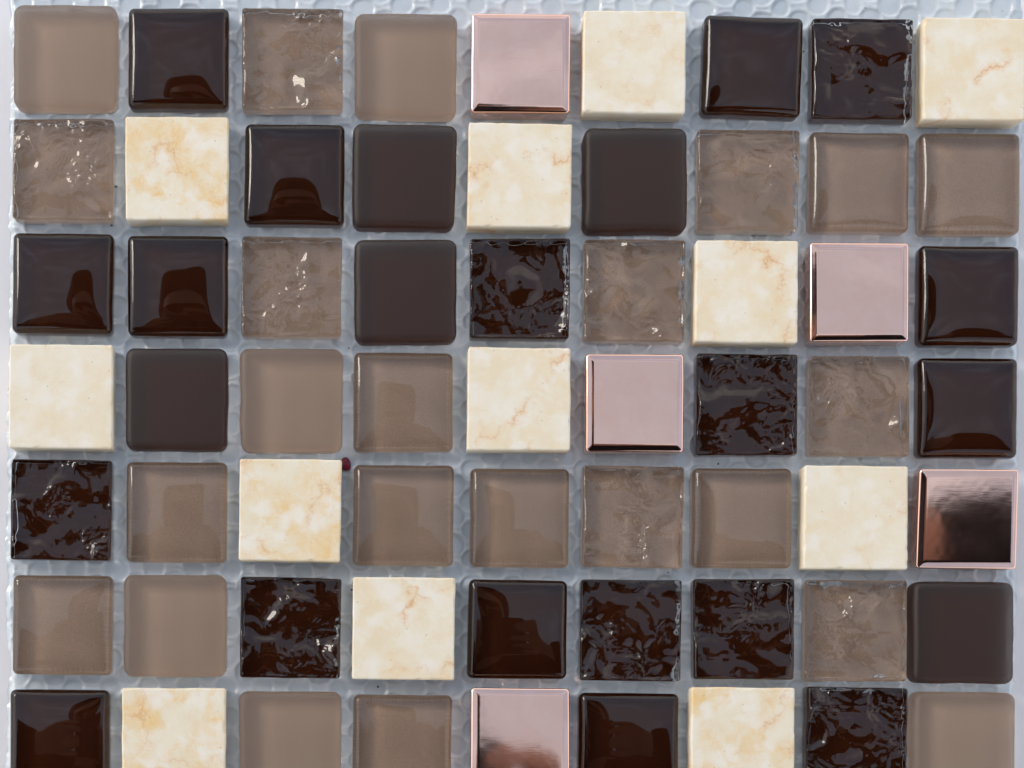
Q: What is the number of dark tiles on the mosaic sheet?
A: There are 23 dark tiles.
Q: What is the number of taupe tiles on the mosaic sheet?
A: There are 23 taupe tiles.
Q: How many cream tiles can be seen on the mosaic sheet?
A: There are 12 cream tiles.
